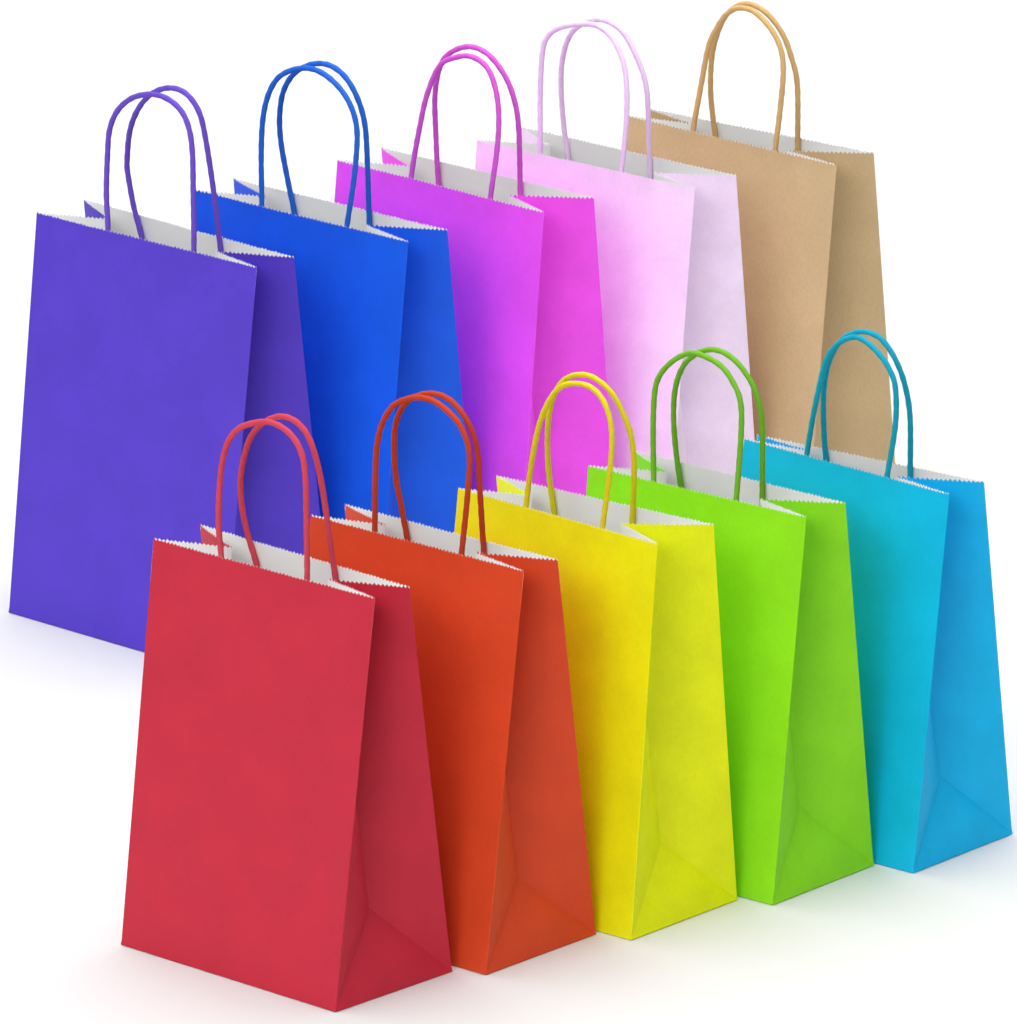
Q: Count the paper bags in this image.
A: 10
